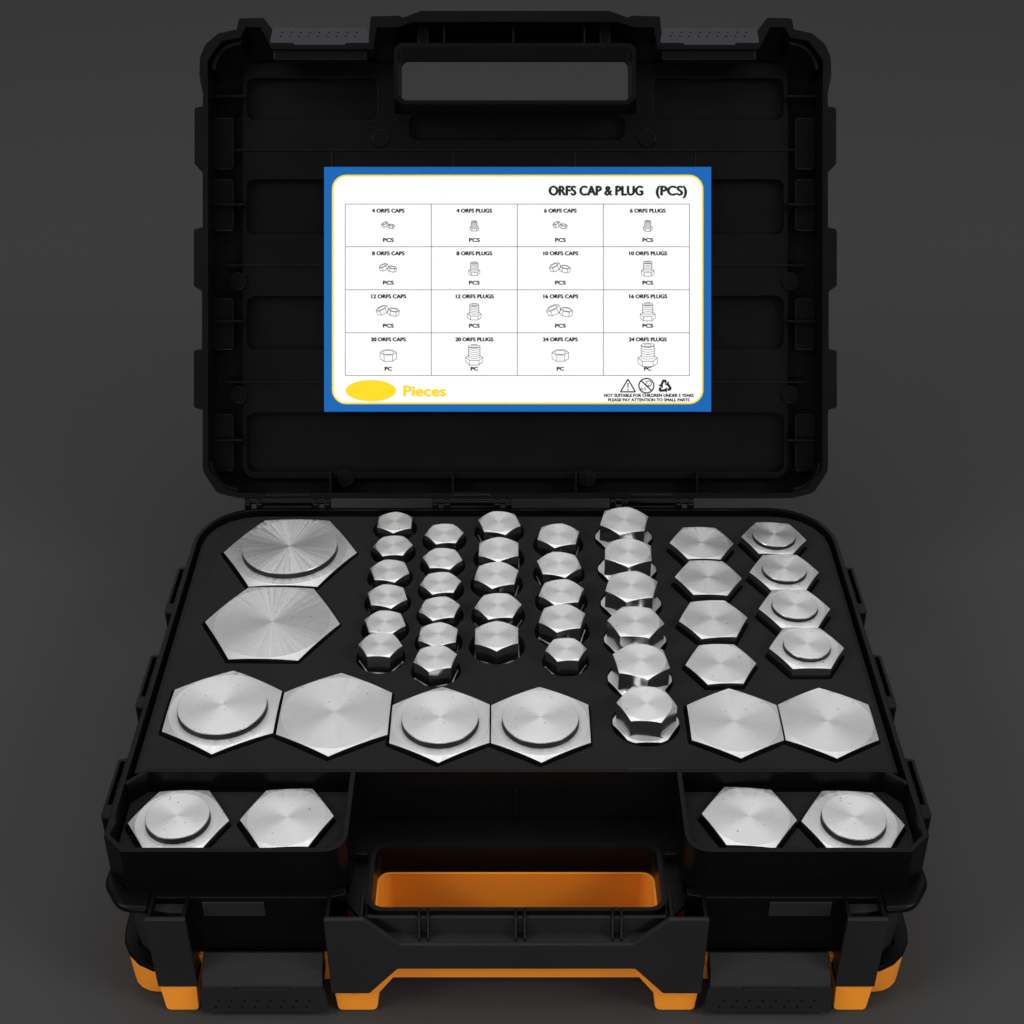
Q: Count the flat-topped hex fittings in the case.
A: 38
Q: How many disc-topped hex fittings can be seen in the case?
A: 10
